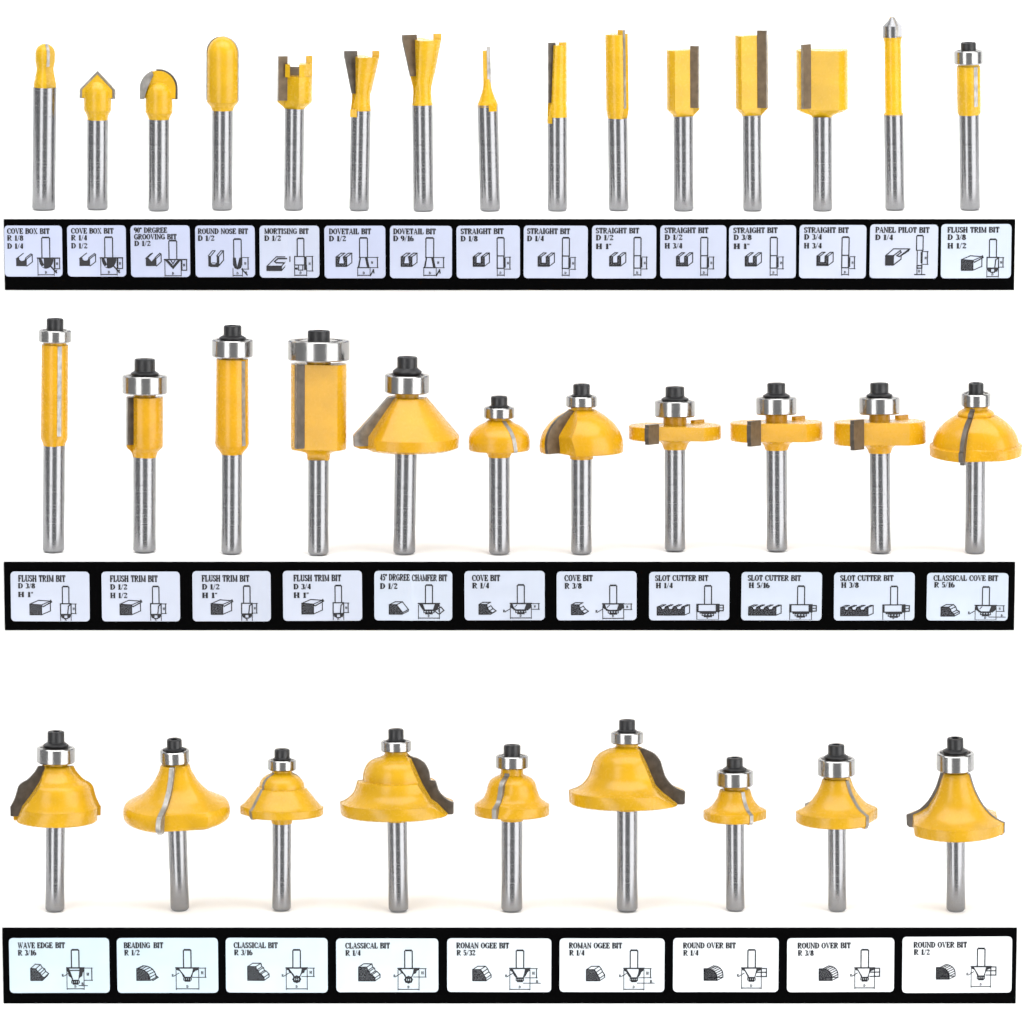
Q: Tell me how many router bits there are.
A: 35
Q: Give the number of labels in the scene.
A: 35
